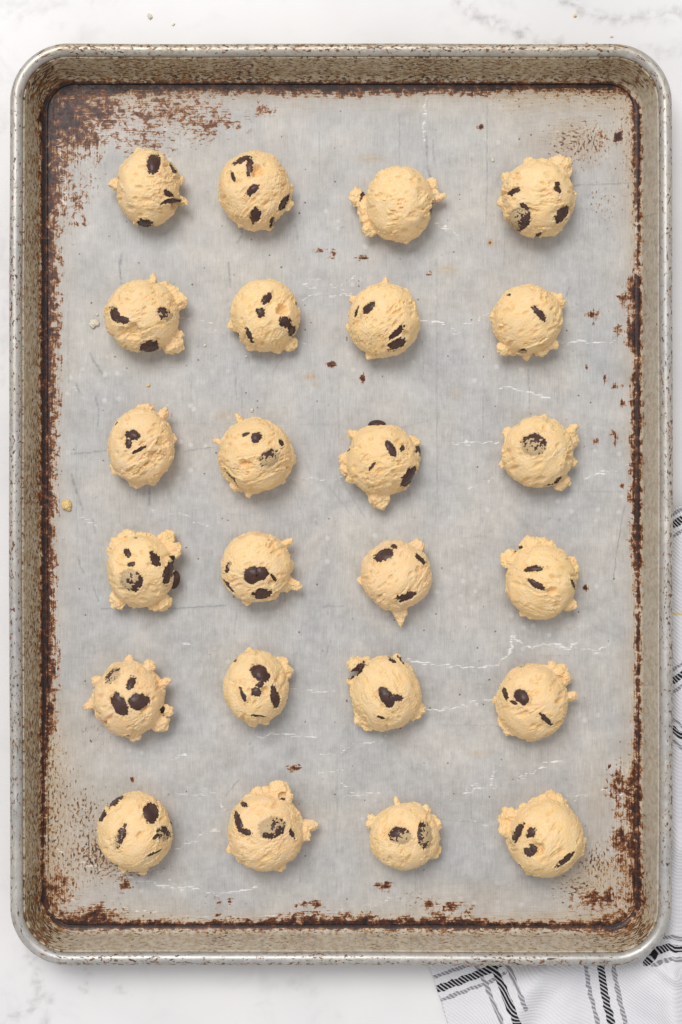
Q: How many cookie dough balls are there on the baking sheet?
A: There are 24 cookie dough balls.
